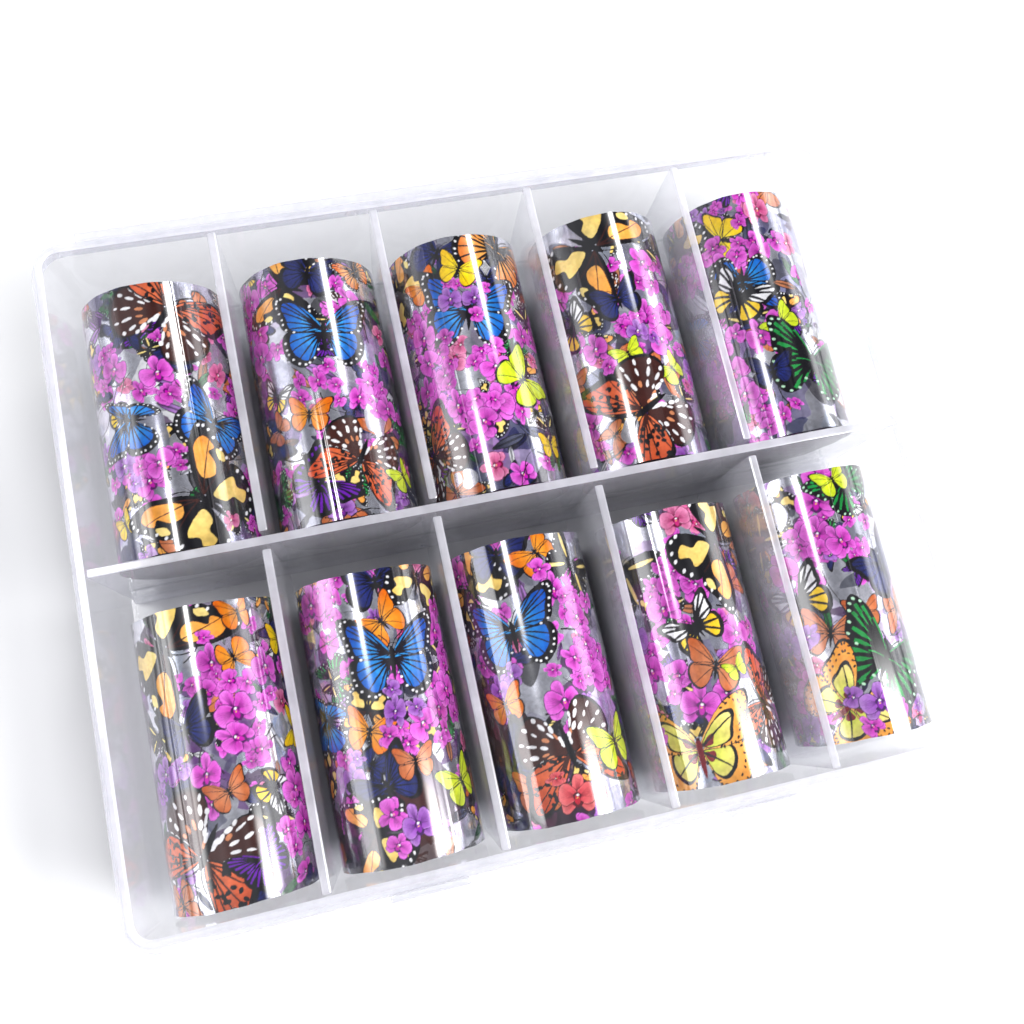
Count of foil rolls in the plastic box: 10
